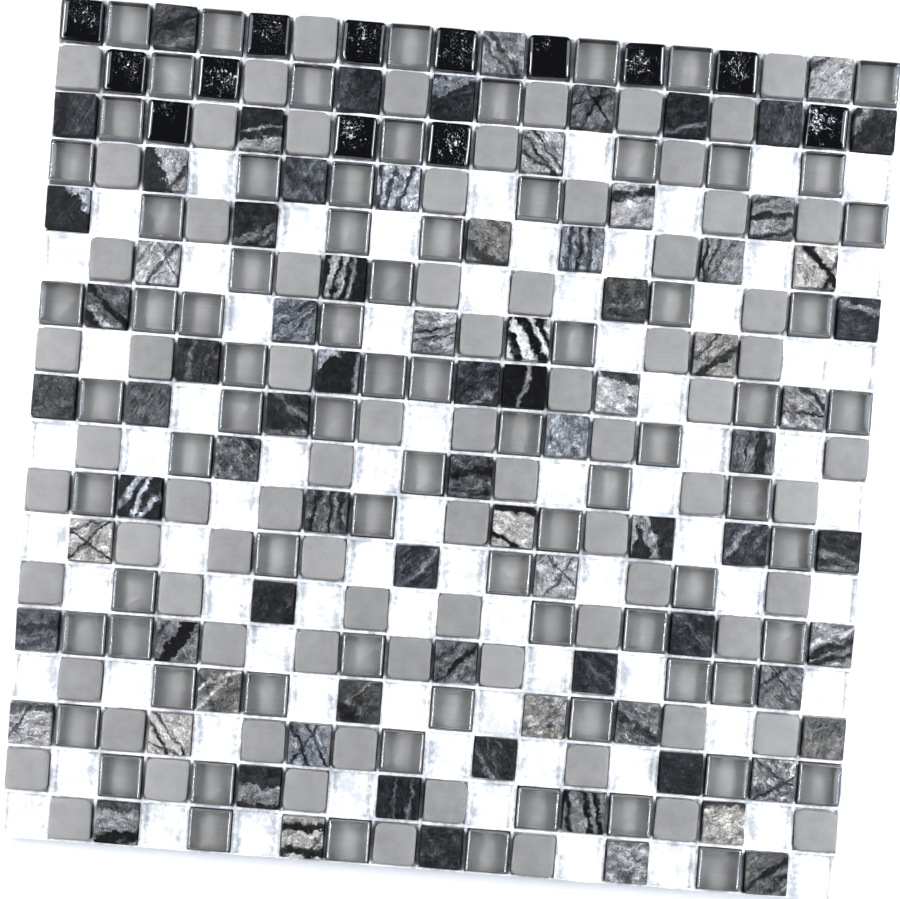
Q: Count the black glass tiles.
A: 13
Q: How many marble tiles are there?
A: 82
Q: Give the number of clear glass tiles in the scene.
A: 77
